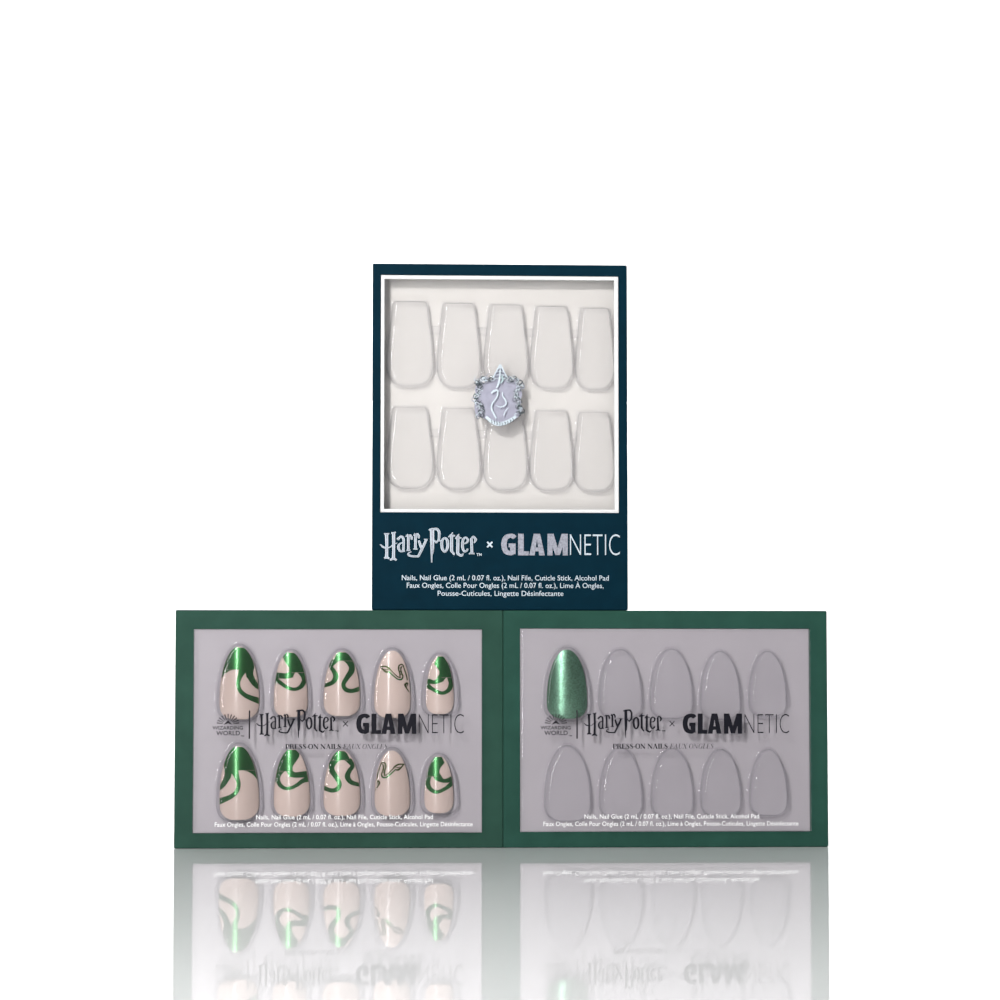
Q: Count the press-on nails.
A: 11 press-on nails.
